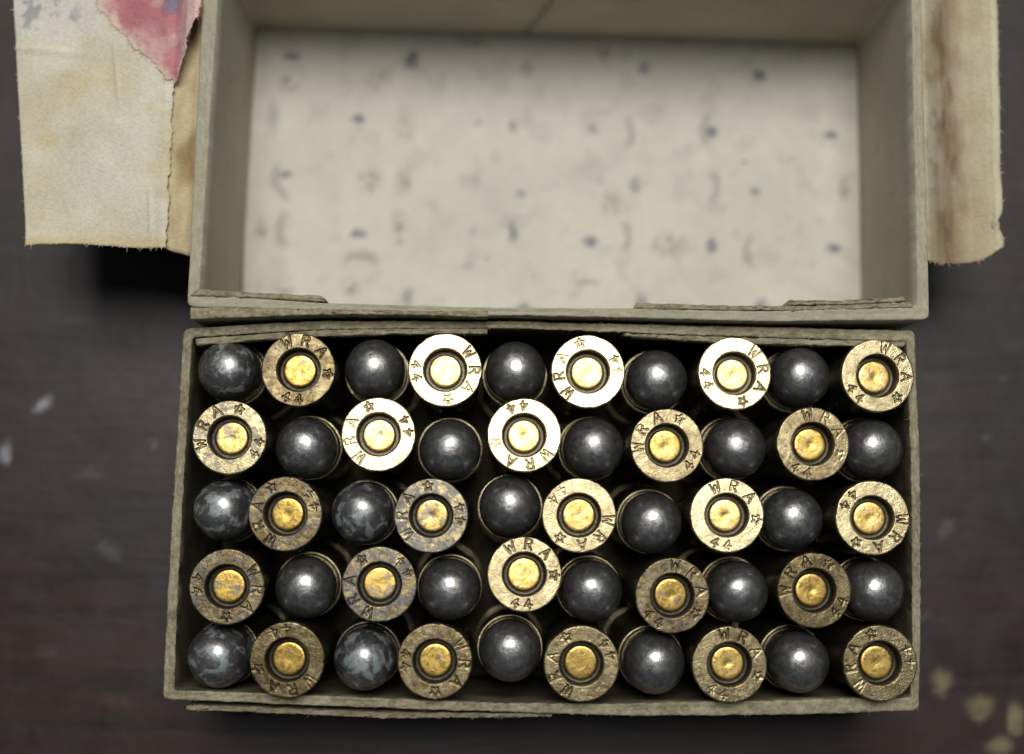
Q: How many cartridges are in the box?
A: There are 50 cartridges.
